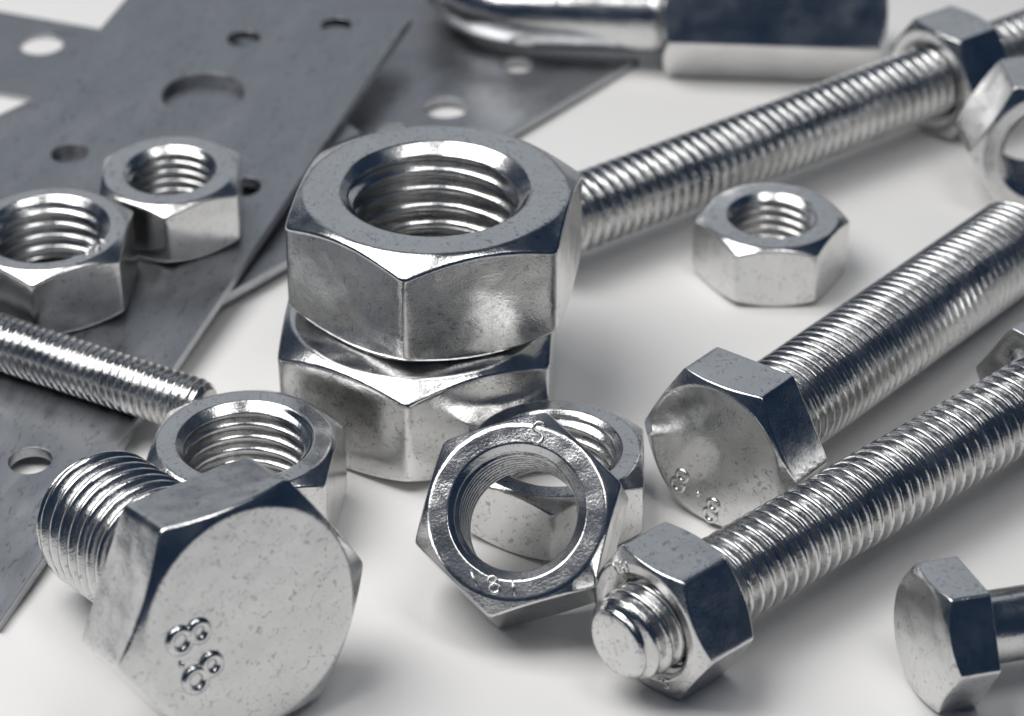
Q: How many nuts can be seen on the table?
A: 11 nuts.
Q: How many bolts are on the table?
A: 6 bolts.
